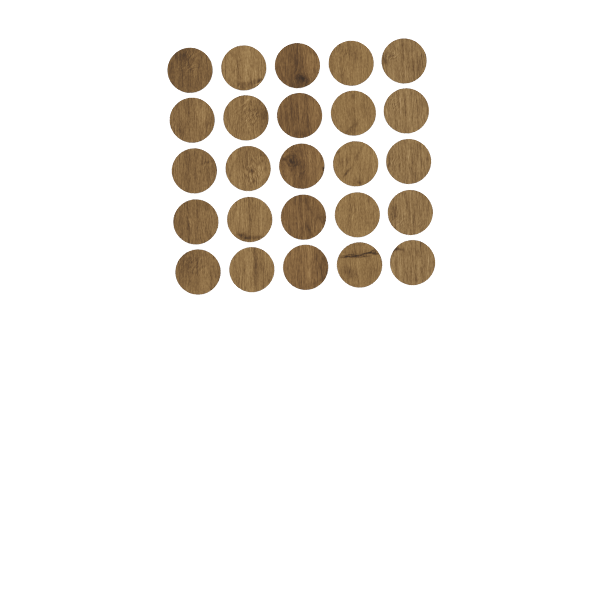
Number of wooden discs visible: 25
